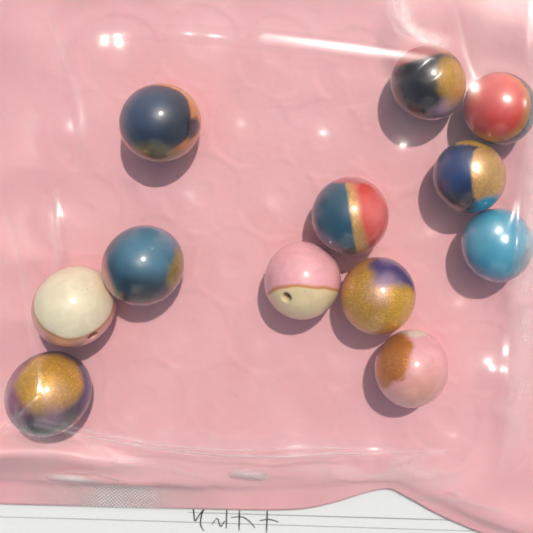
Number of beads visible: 12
